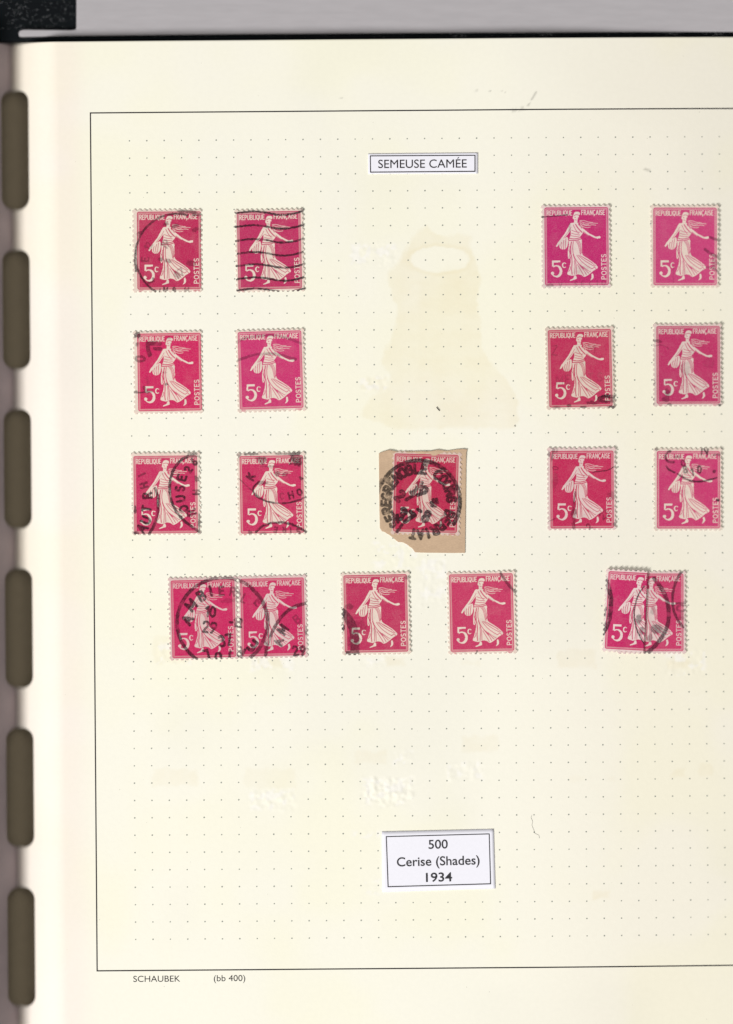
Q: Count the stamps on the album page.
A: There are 19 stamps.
